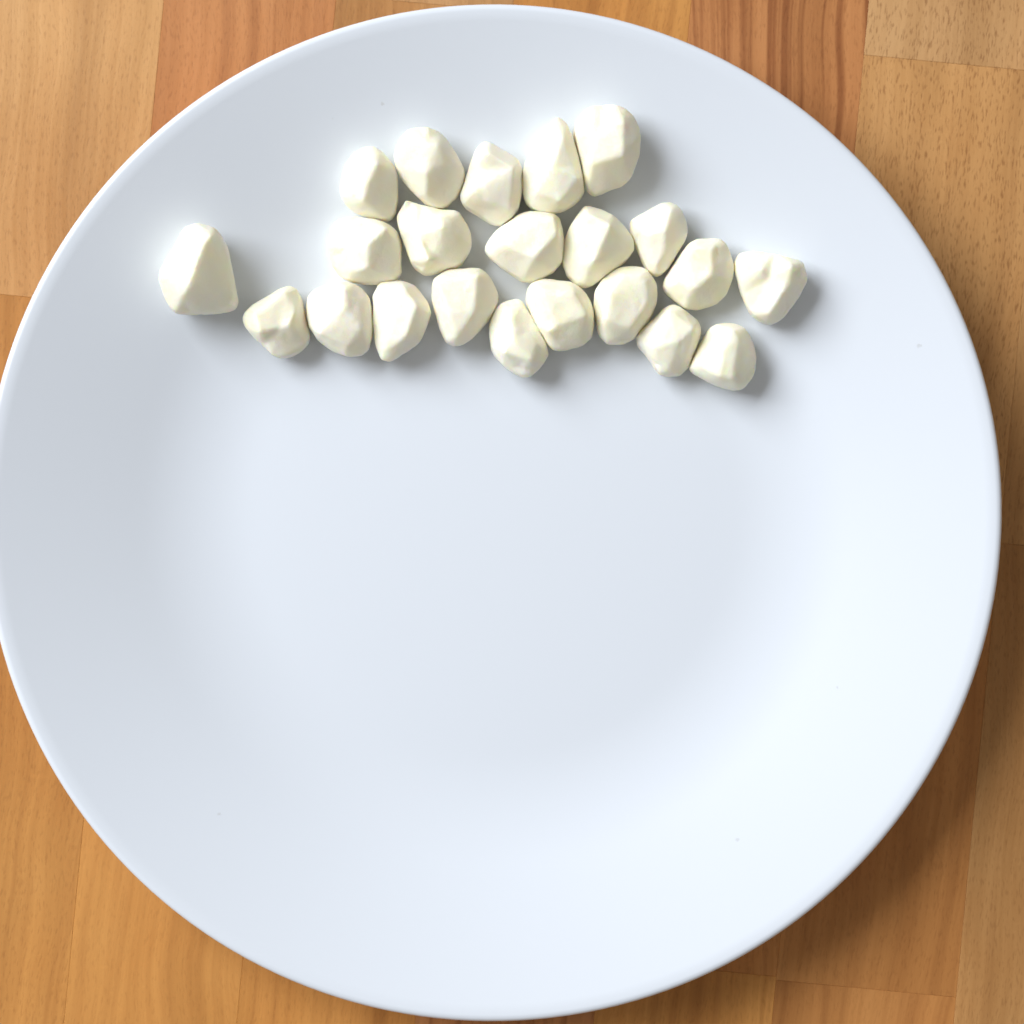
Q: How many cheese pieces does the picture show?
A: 22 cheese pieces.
